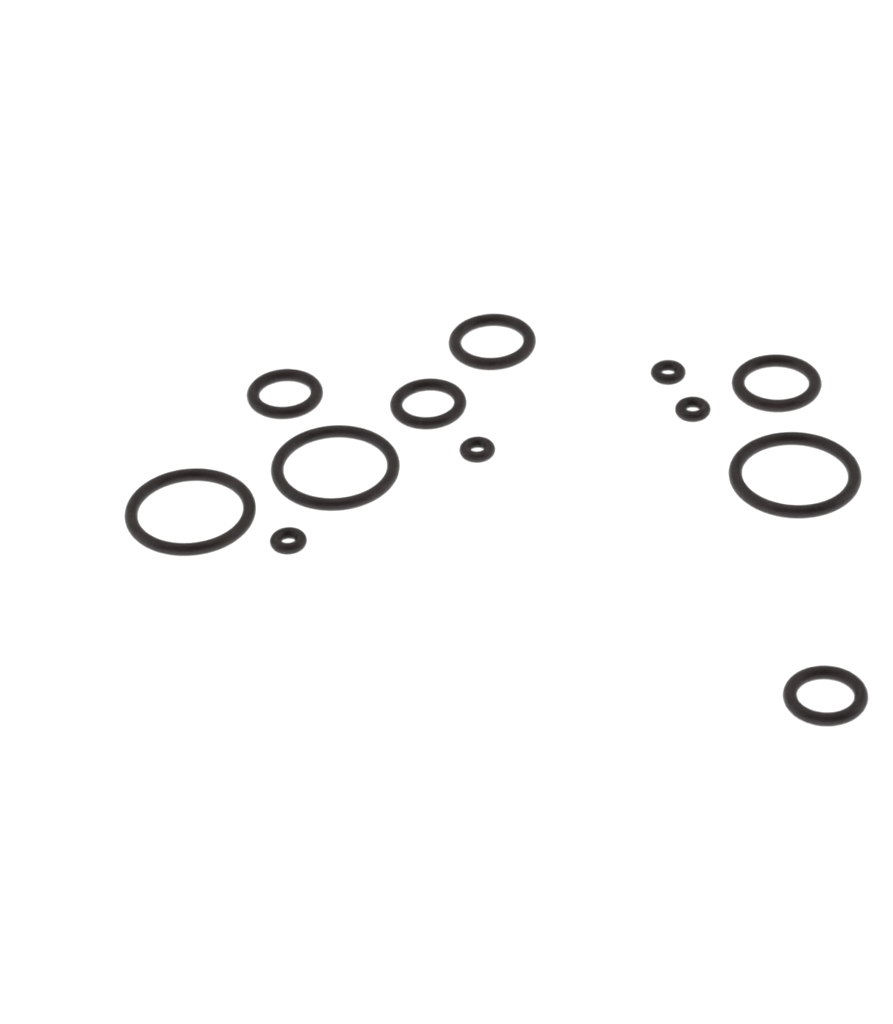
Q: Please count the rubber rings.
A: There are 12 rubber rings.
